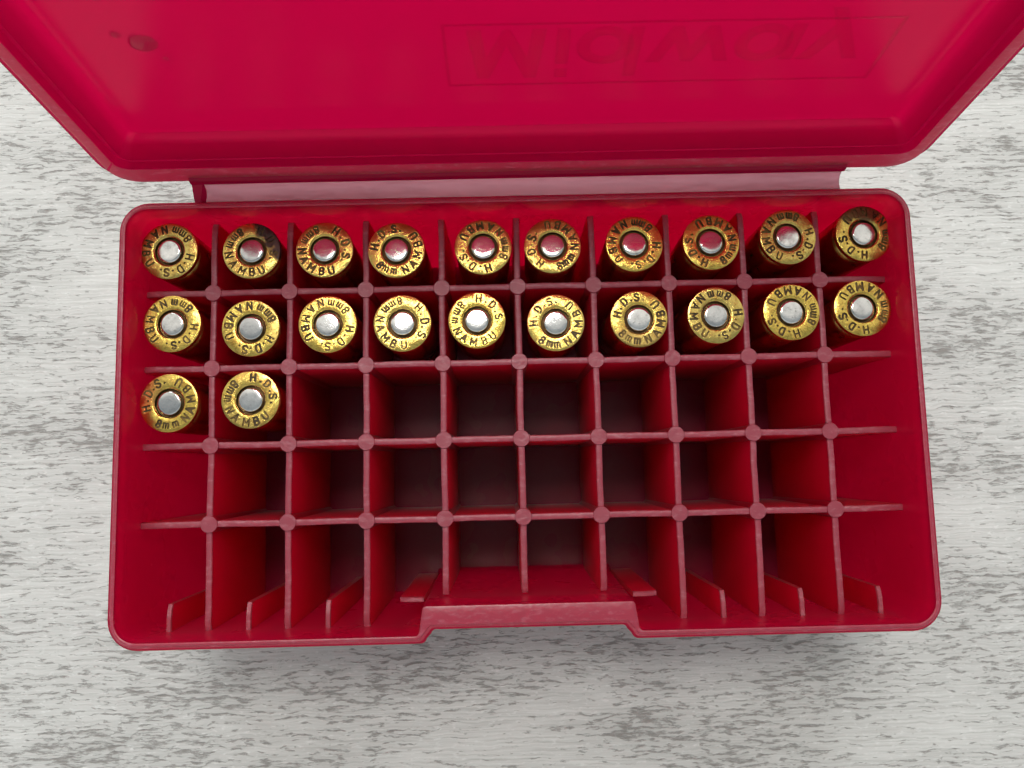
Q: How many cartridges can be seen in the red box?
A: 22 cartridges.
